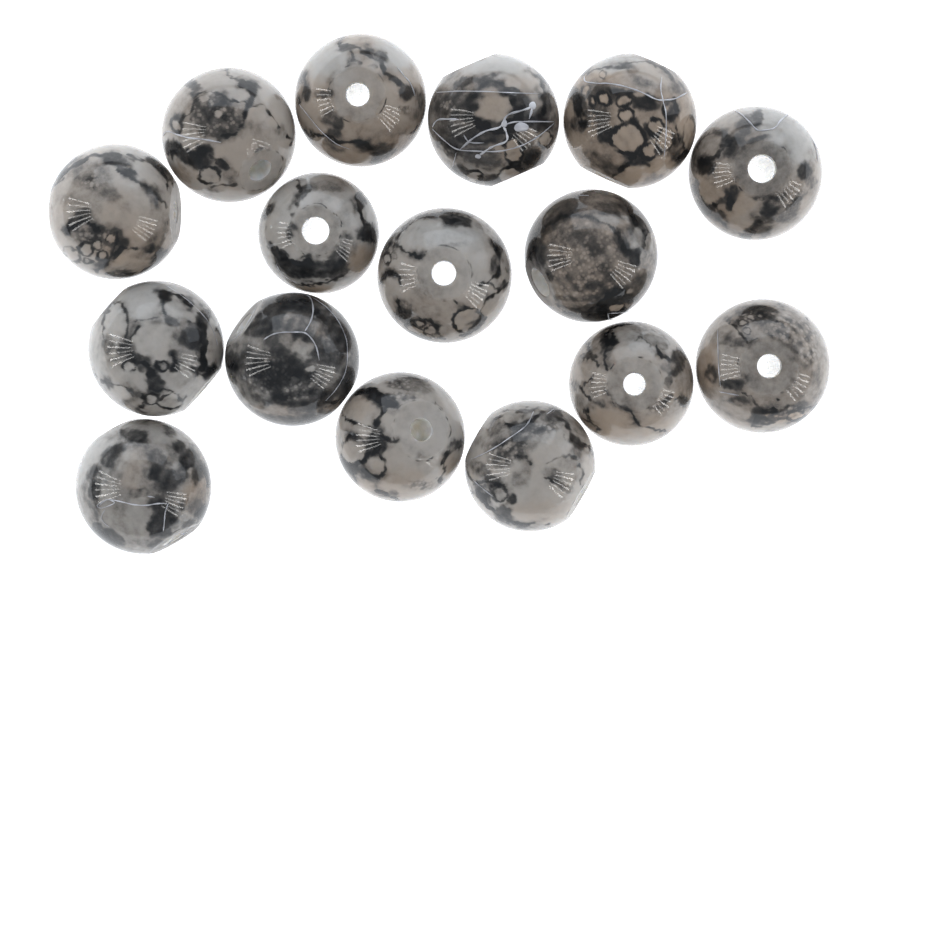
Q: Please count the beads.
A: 16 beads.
